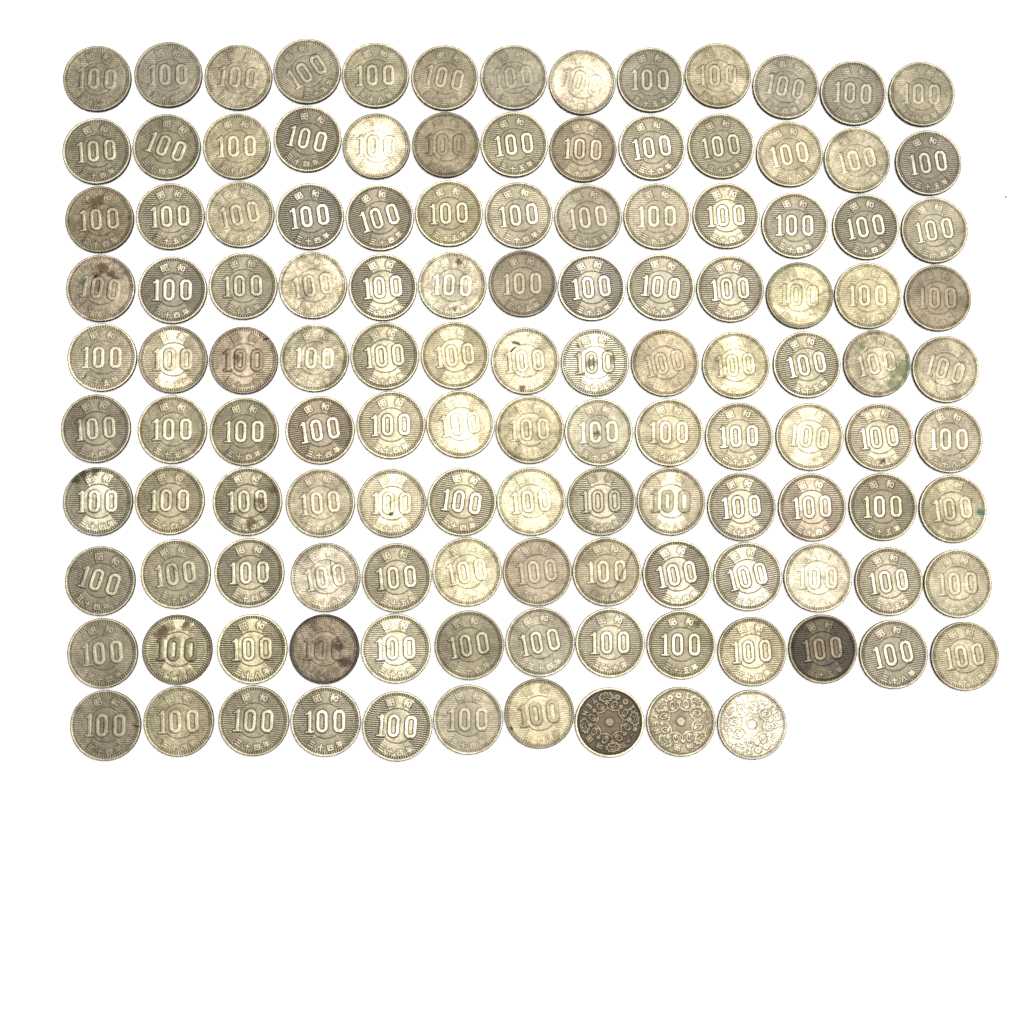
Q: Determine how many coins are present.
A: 127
